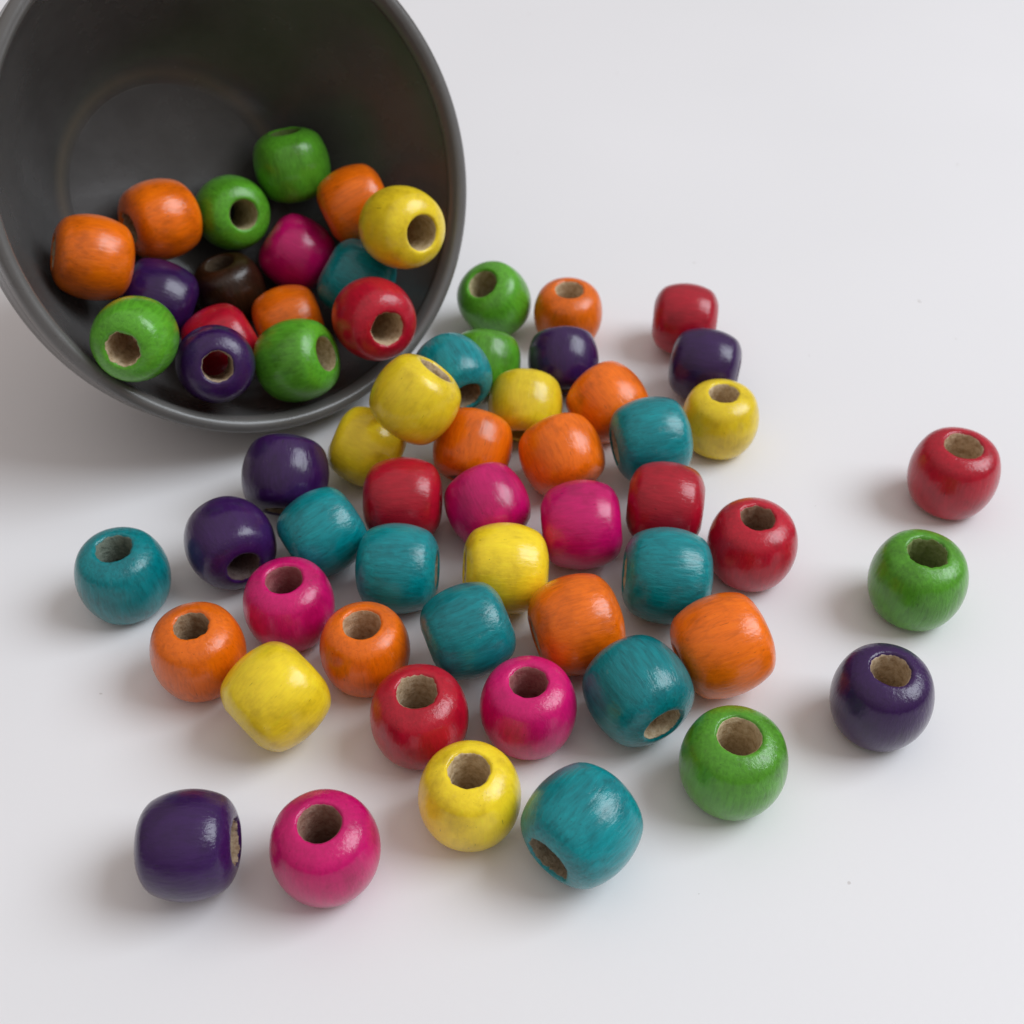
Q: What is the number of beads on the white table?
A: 61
